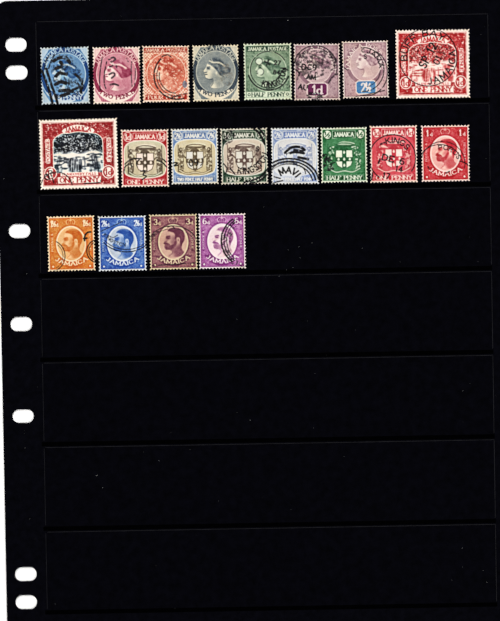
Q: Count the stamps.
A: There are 20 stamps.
